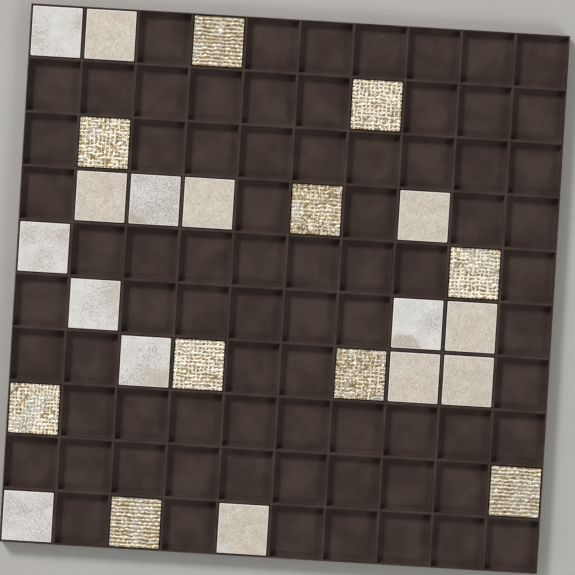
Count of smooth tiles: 15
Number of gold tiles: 10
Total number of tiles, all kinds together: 25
